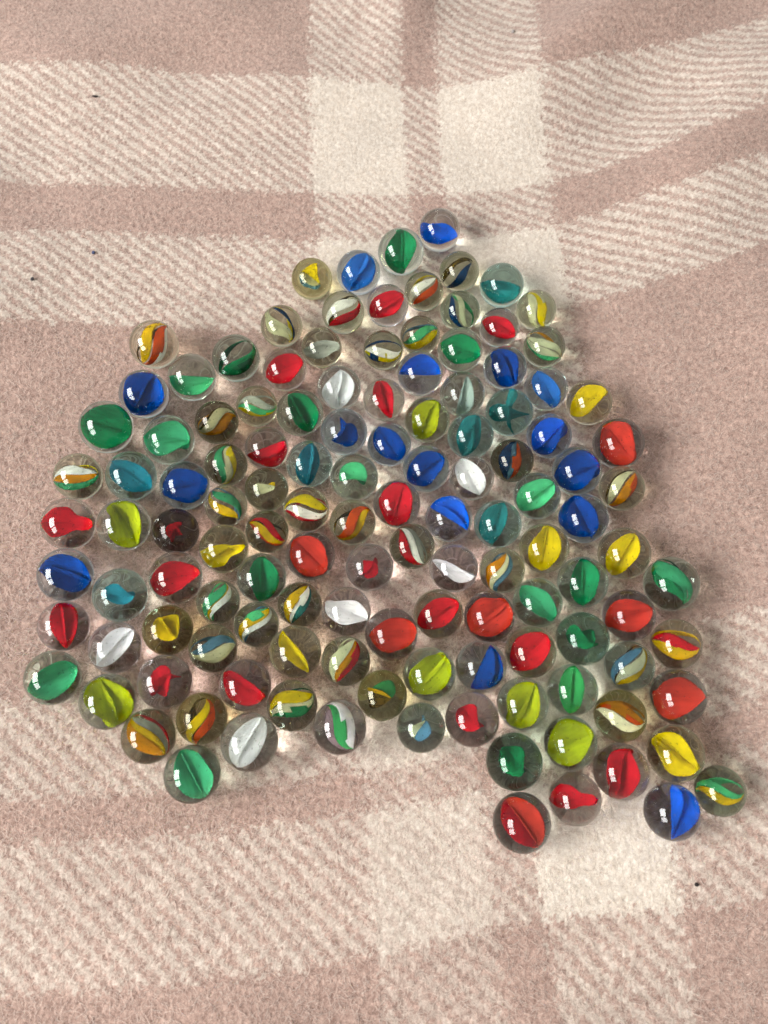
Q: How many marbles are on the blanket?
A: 127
